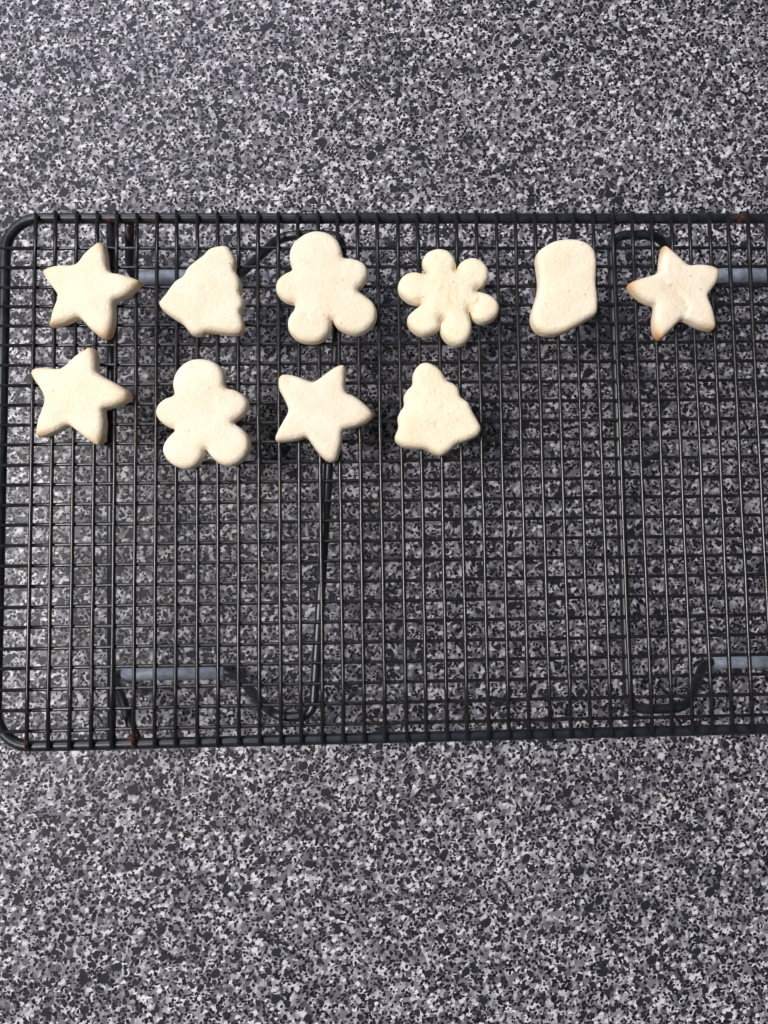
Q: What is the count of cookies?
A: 10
